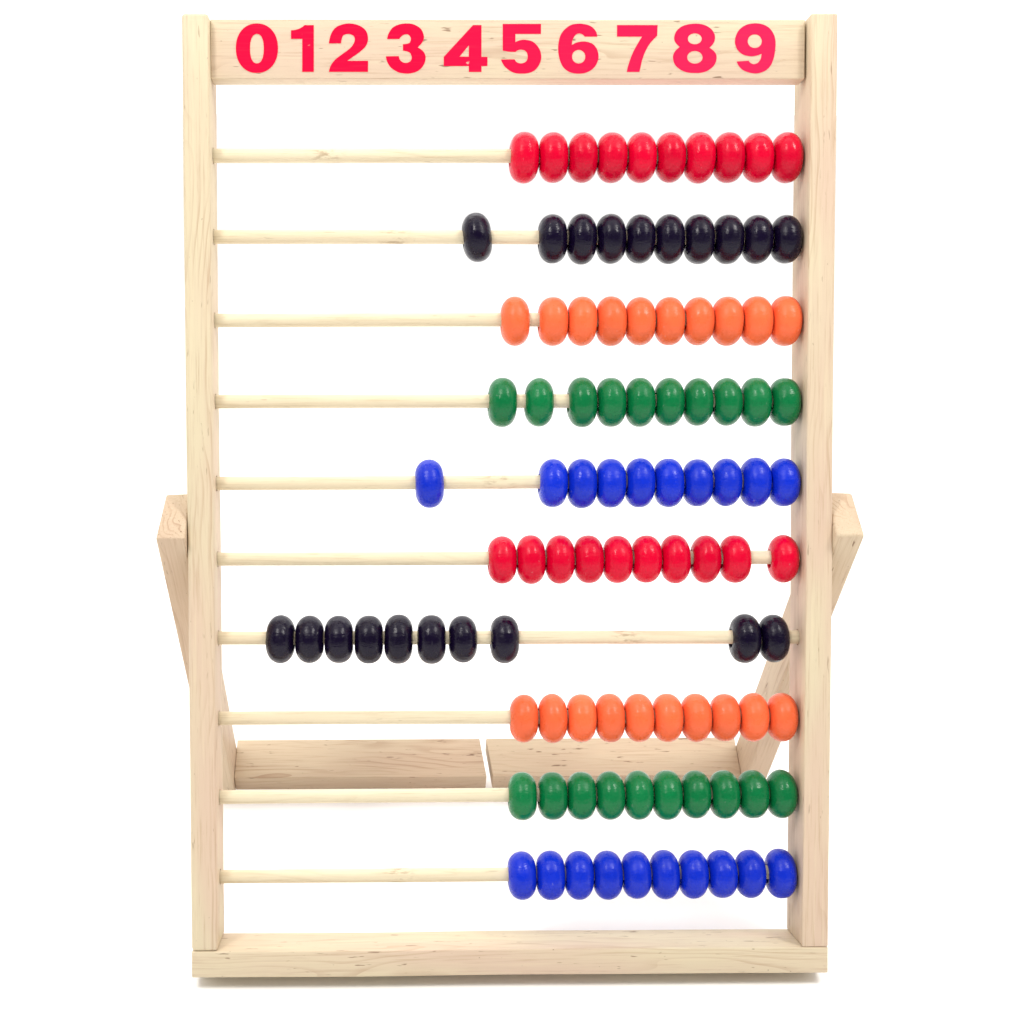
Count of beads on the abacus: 100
